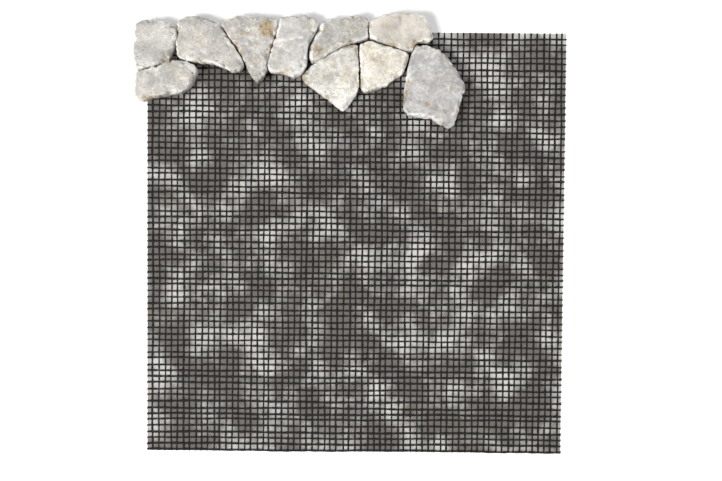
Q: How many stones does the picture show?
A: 10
